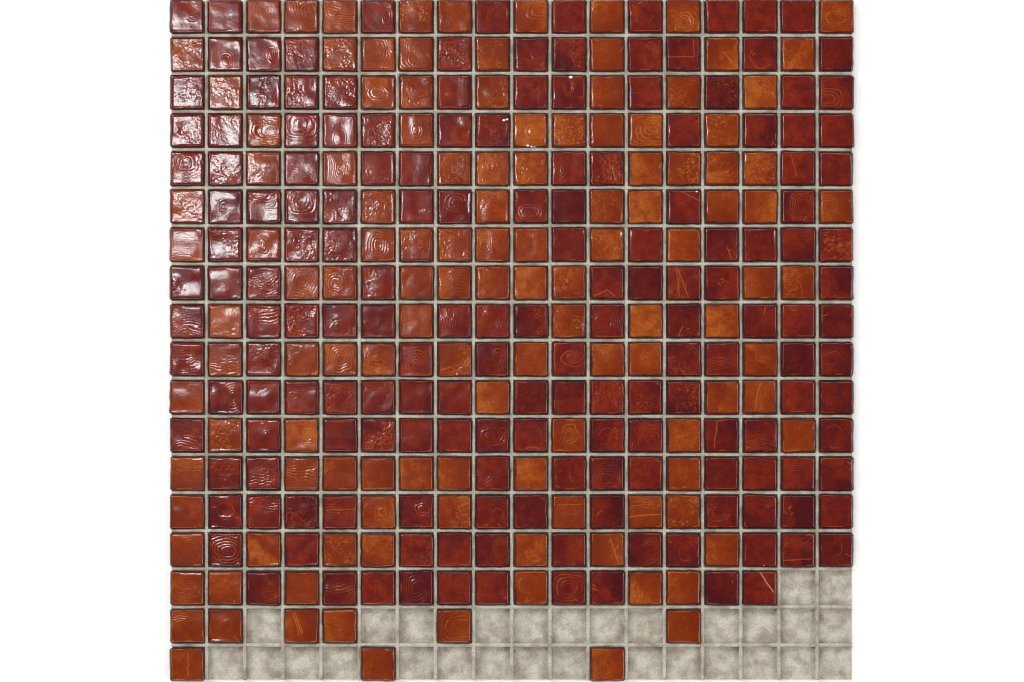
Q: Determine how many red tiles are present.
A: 170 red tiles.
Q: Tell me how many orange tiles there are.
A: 125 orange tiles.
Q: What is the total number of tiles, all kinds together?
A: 295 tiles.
